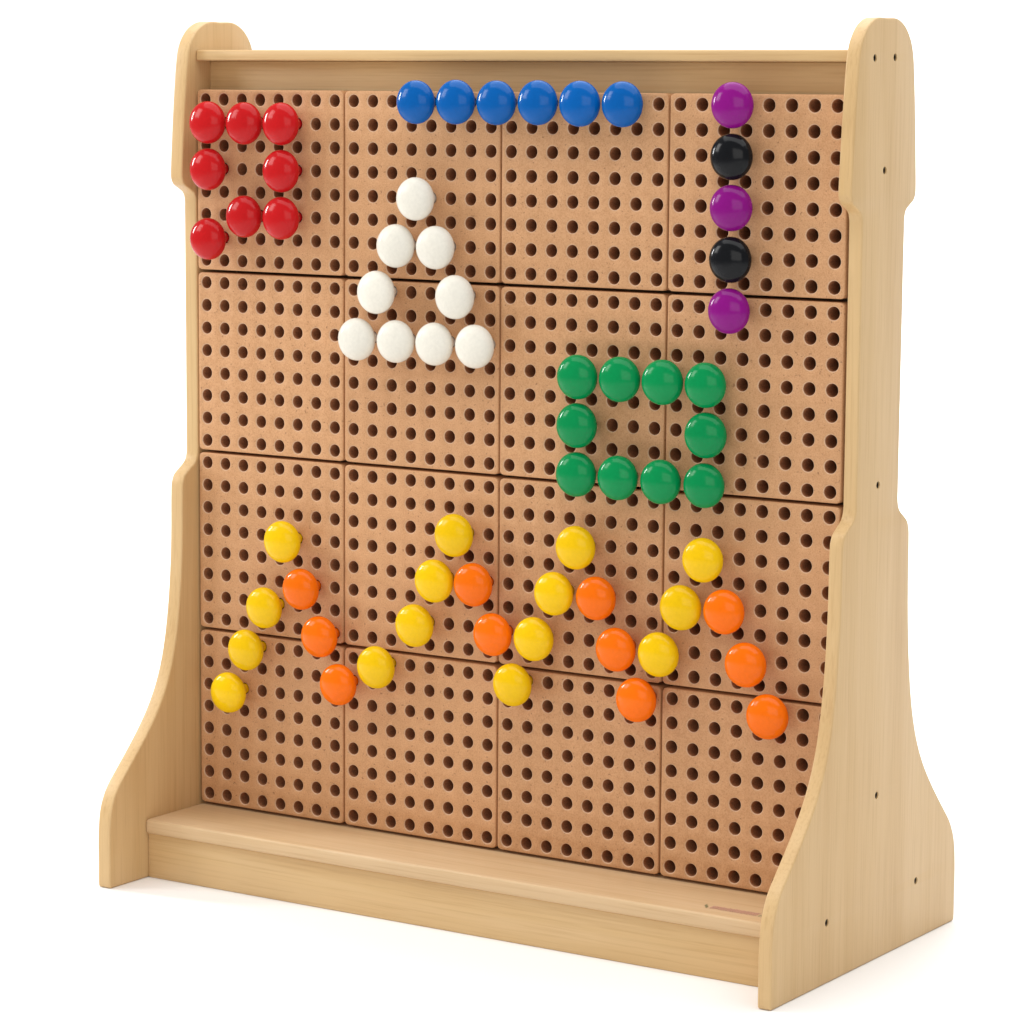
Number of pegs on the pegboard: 64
